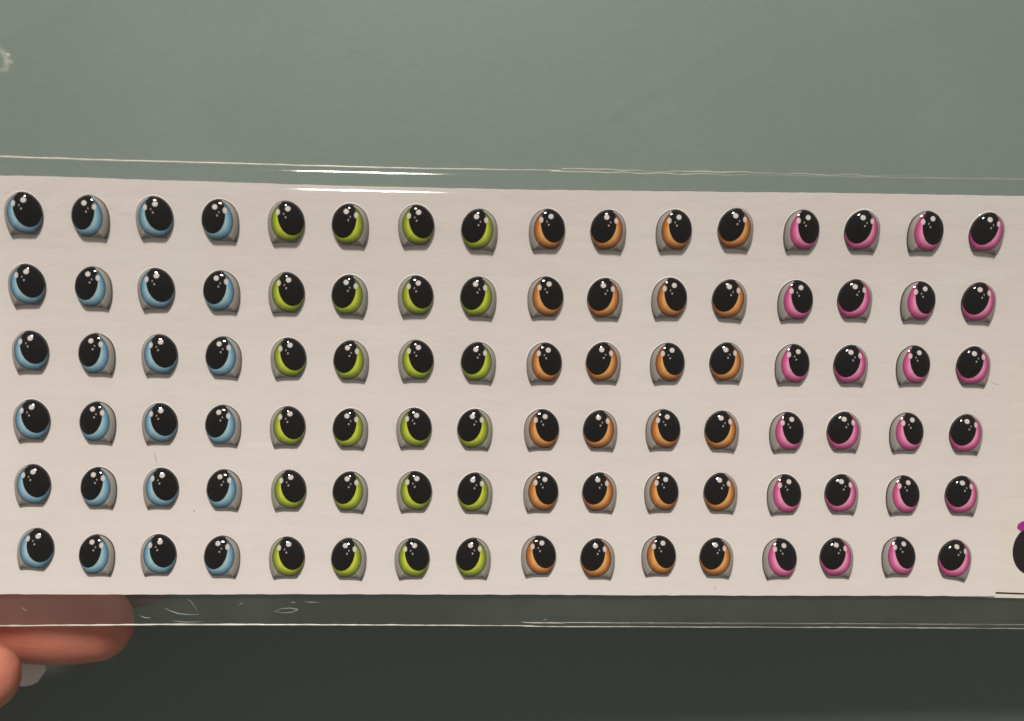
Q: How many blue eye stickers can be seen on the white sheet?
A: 24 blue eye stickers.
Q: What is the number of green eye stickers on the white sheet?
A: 24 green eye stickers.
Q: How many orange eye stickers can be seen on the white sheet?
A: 24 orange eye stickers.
